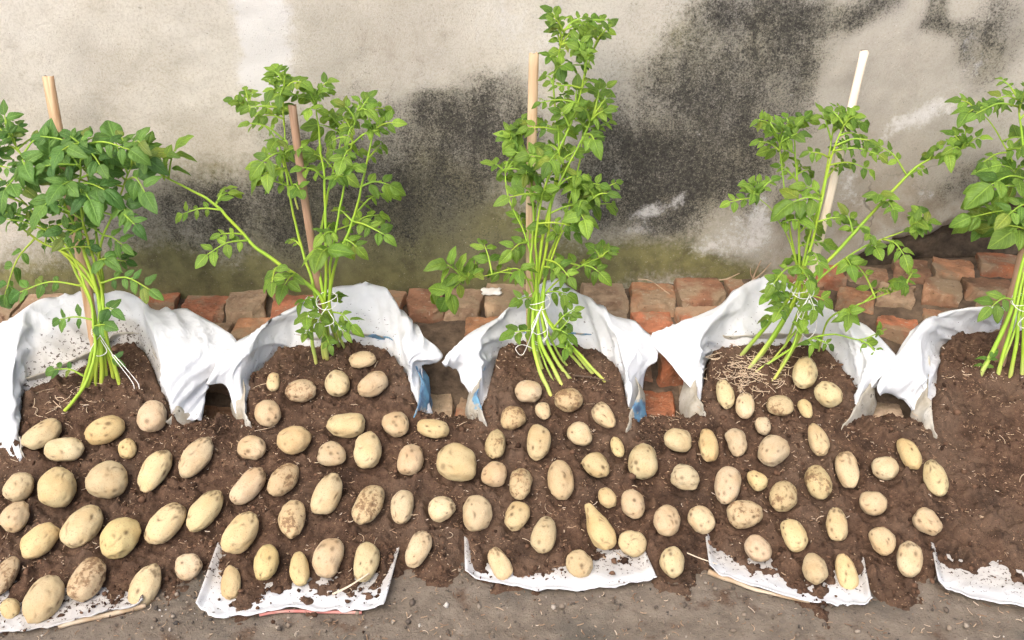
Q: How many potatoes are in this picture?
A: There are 108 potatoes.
